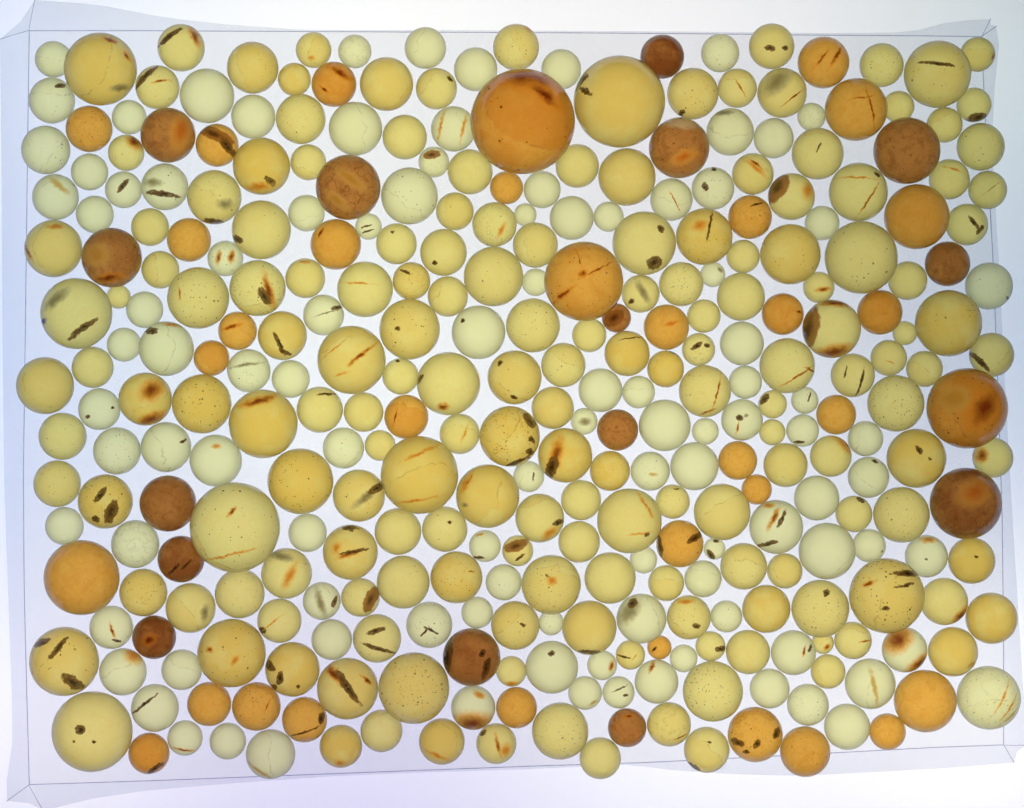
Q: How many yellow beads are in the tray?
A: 173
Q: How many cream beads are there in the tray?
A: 104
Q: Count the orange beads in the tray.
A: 34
